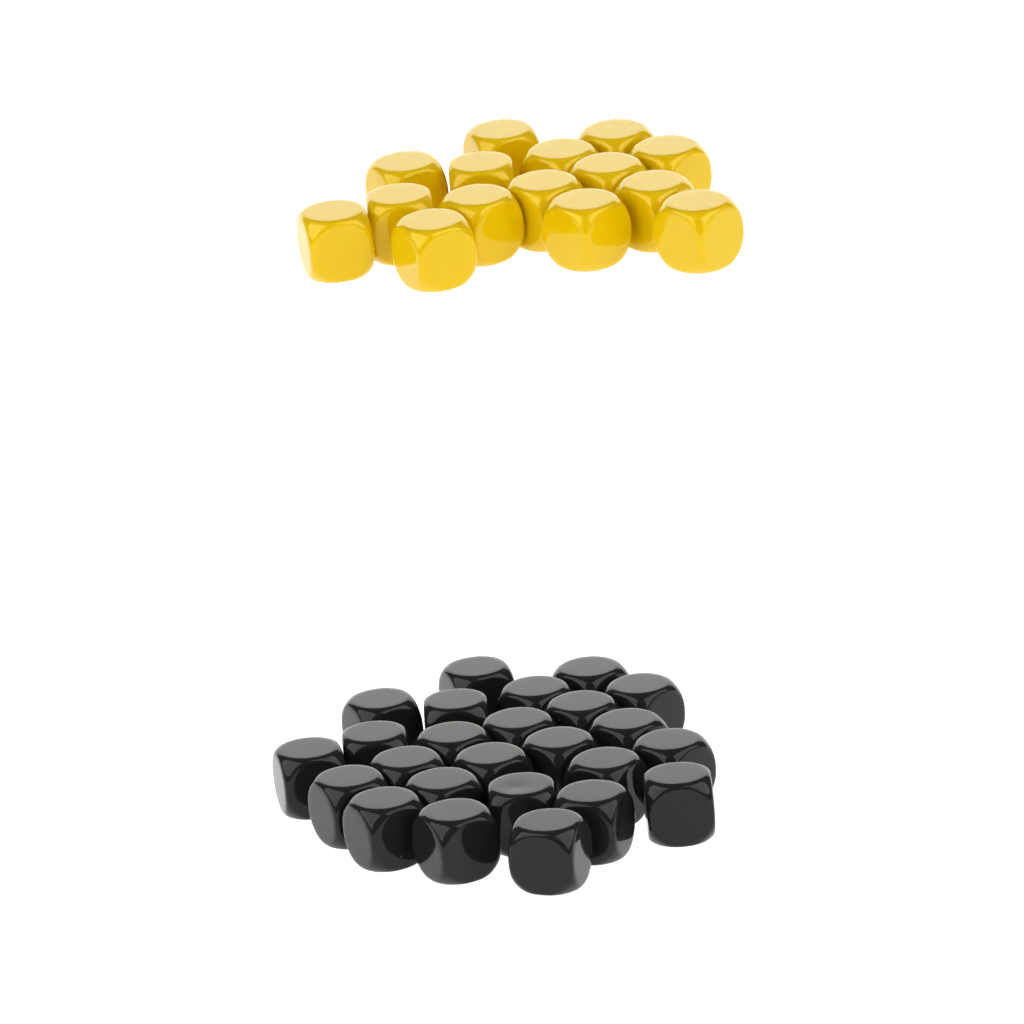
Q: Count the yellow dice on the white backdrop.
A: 15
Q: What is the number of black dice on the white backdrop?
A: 25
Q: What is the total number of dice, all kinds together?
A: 40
